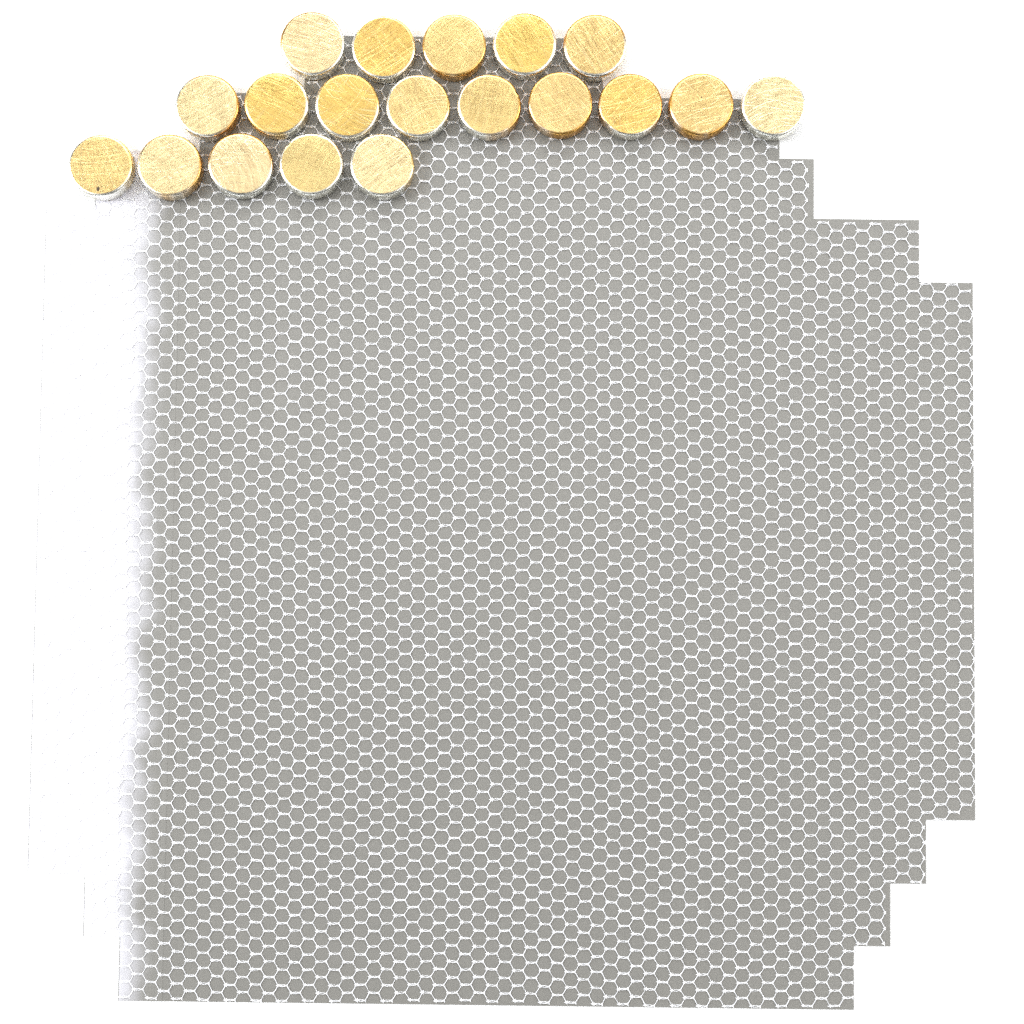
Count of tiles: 19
